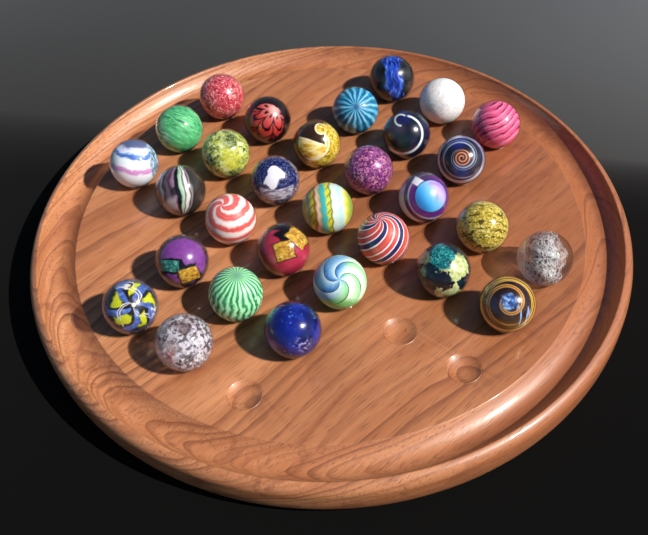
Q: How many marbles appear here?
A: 30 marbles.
